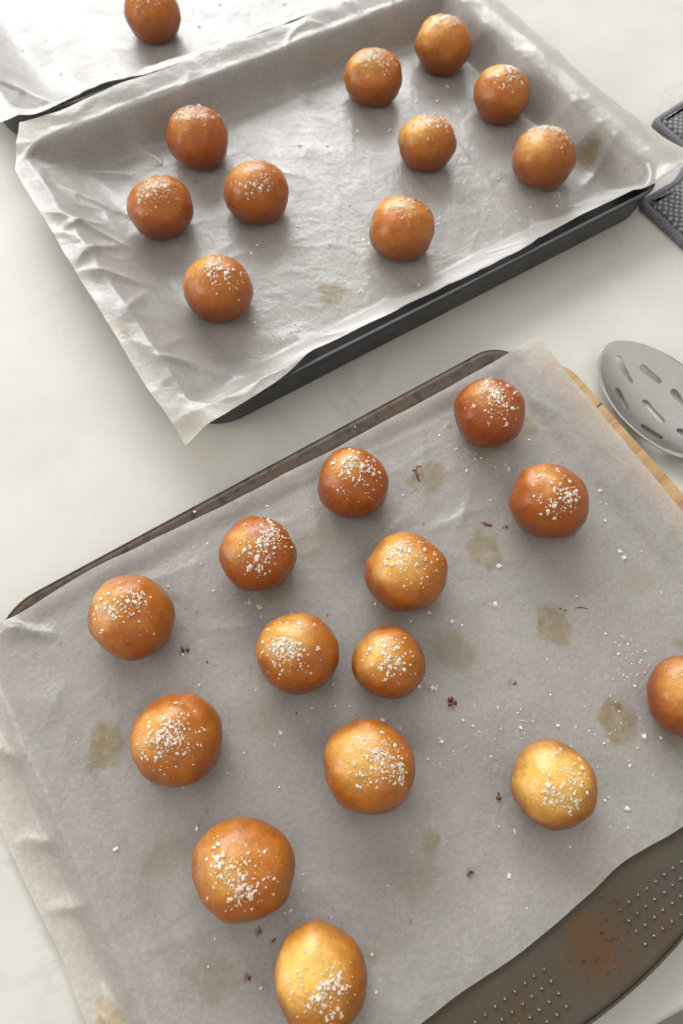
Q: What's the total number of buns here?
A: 25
